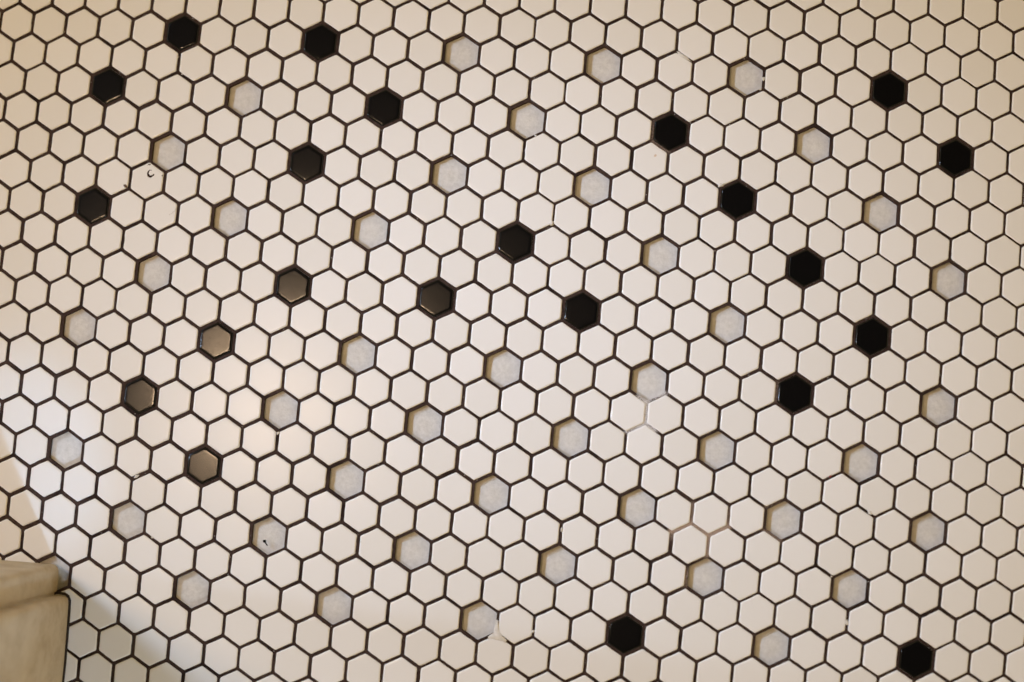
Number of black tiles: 22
